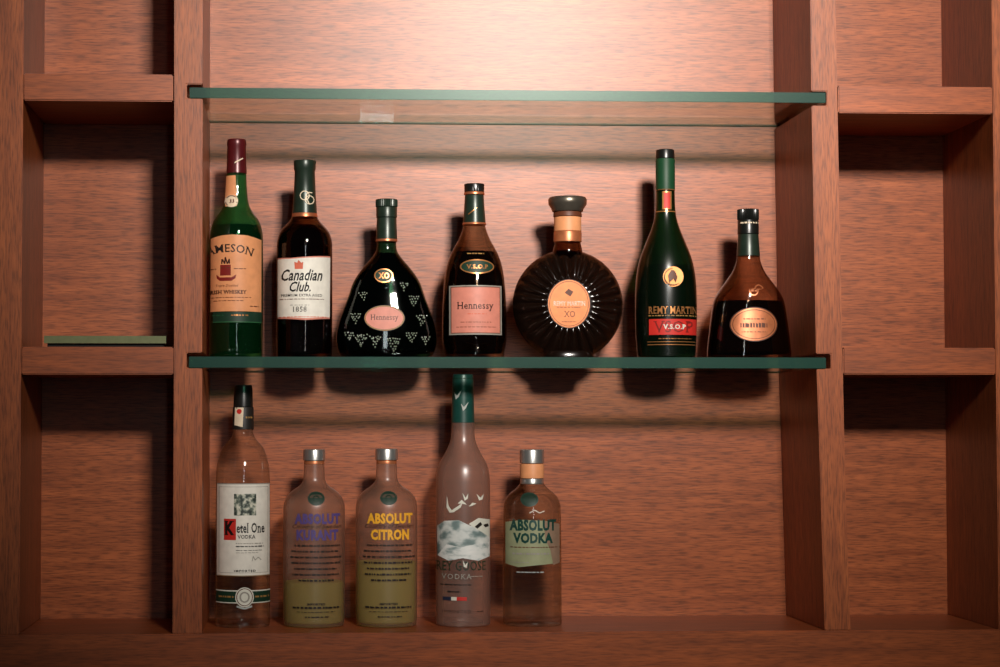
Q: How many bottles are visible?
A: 12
